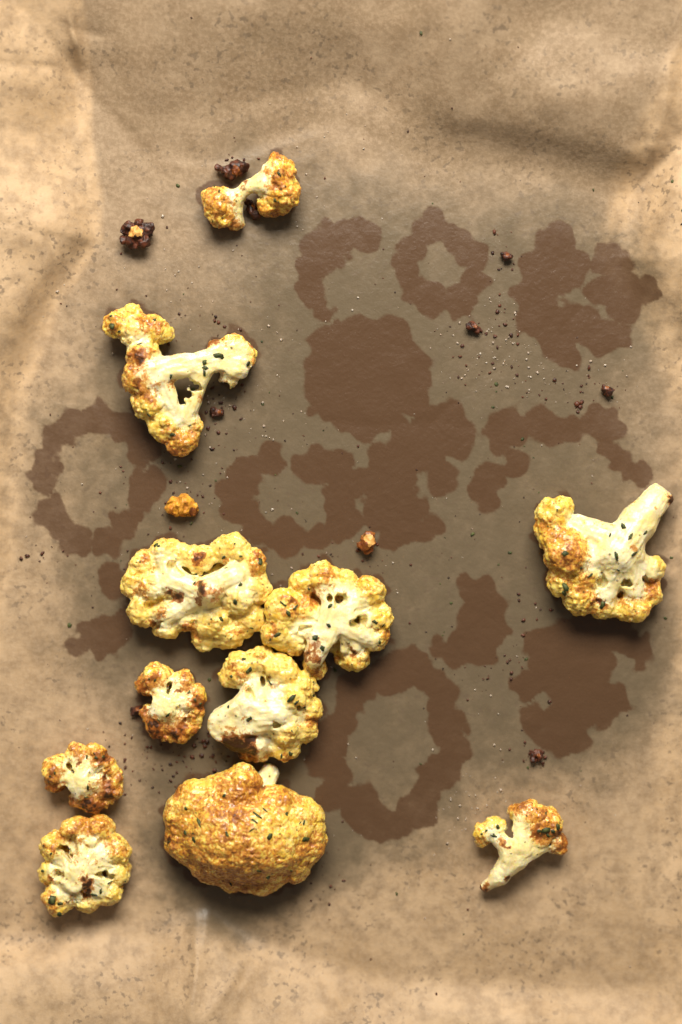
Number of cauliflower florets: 11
